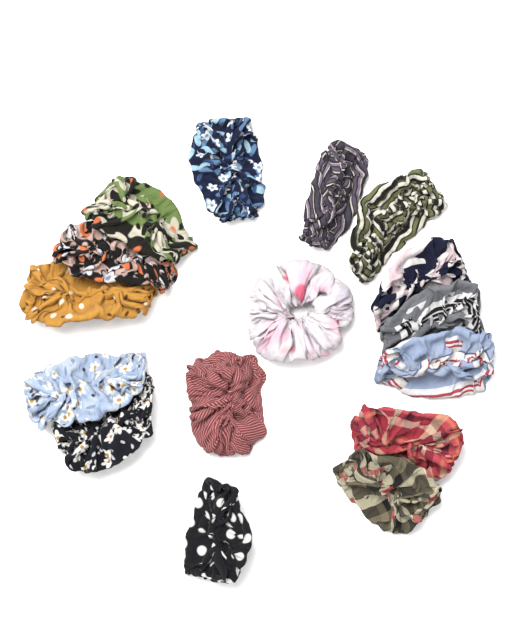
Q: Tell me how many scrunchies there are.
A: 16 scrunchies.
